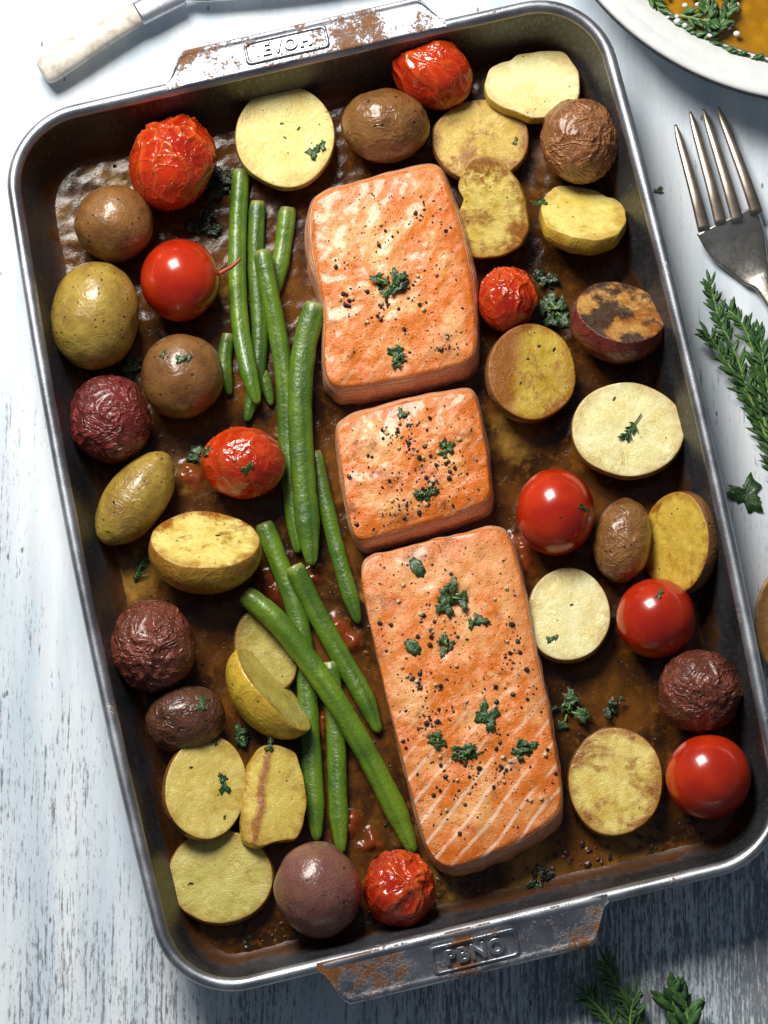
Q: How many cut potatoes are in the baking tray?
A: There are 17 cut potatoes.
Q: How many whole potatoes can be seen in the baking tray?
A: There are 12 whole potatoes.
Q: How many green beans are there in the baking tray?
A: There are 12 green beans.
